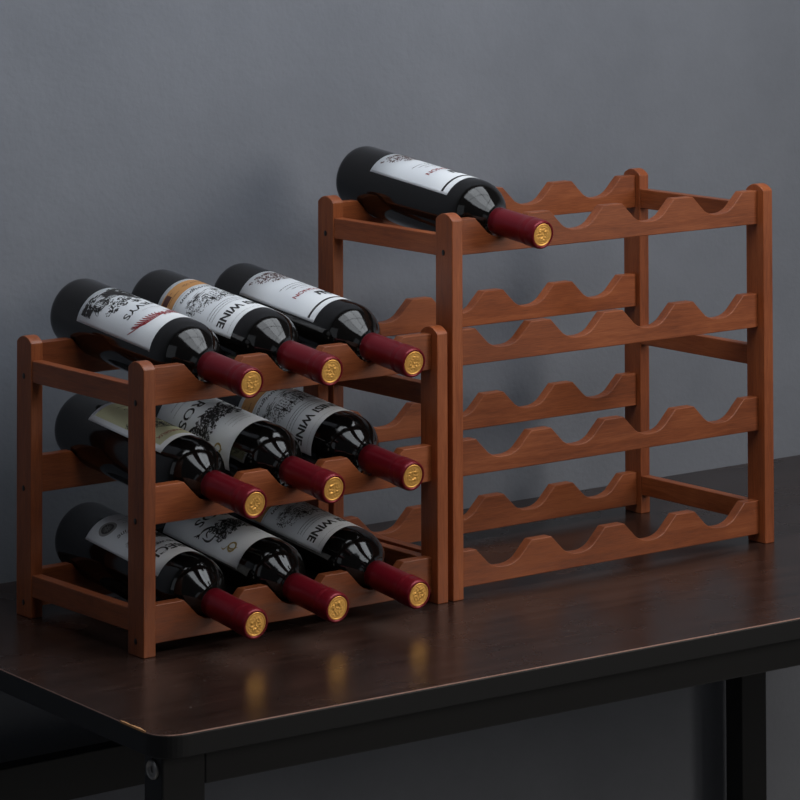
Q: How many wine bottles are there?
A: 10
